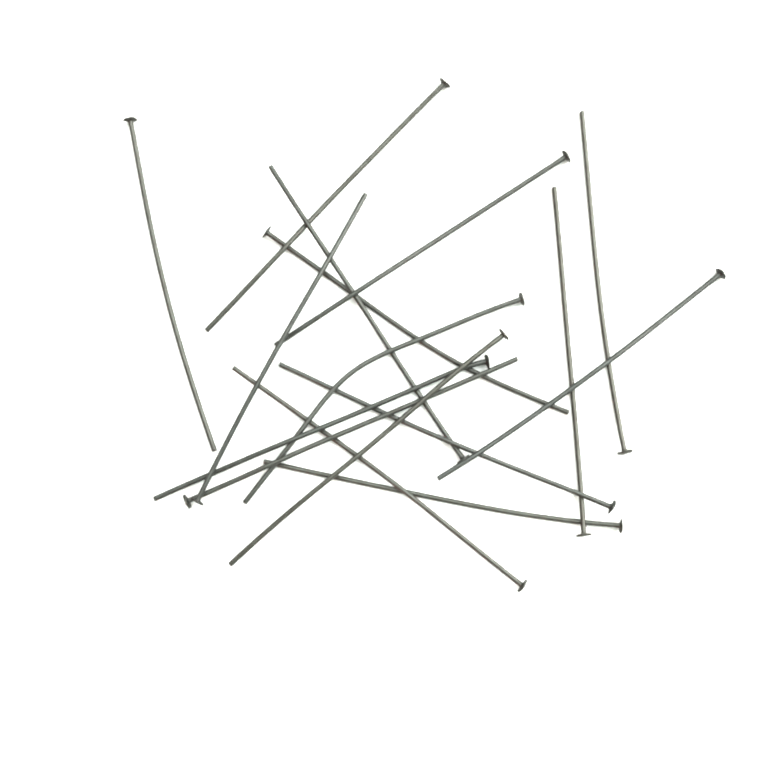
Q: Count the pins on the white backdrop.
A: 16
